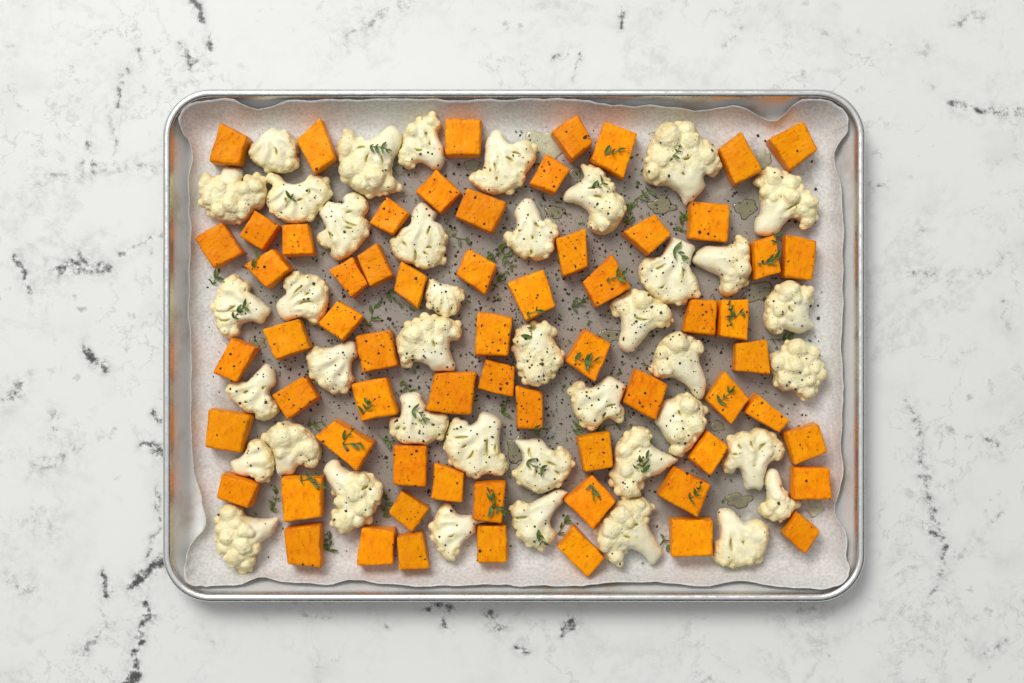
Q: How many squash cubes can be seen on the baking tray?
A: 64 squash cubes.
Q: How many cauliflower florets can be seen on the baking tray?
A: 41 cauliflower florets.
